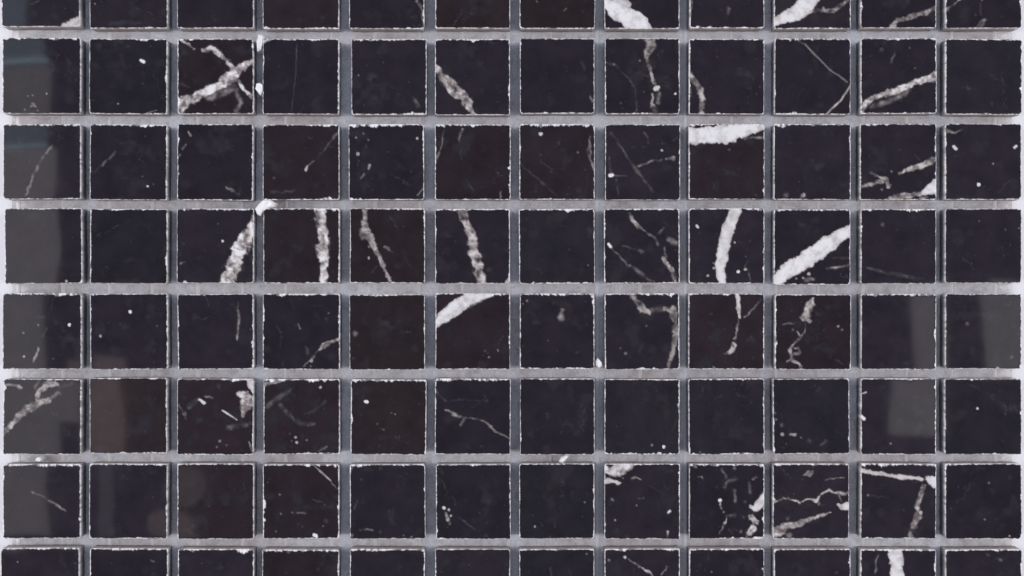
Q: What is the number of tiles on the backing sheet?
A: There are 96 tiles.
